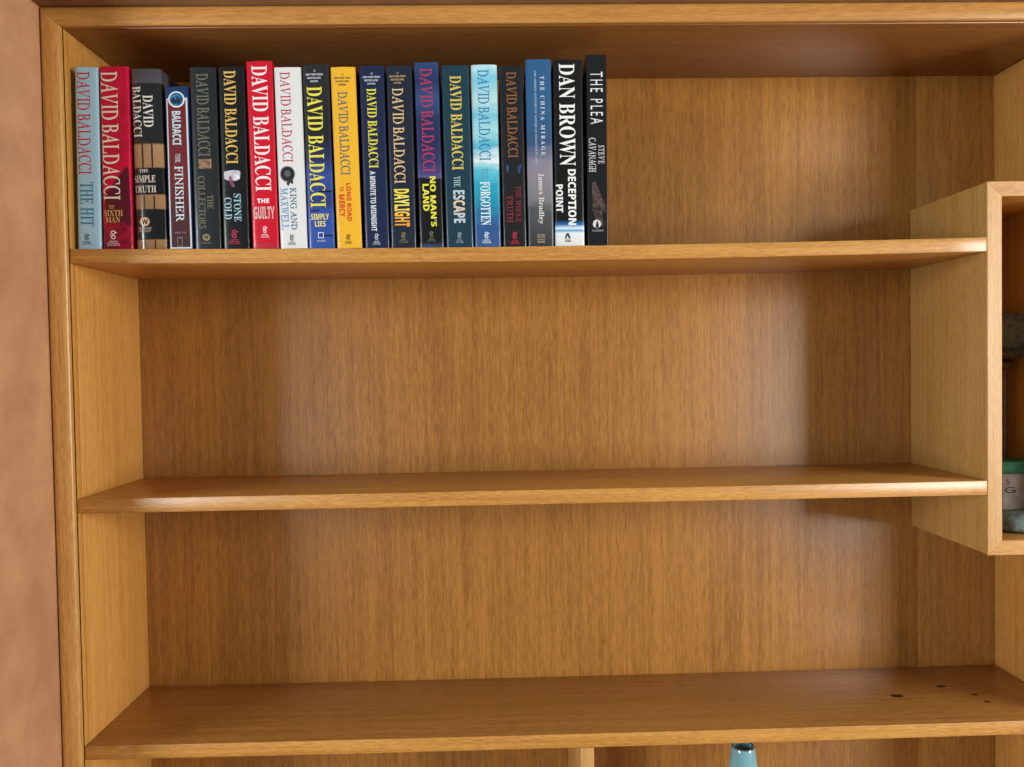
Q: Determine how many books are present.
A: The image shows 19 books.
